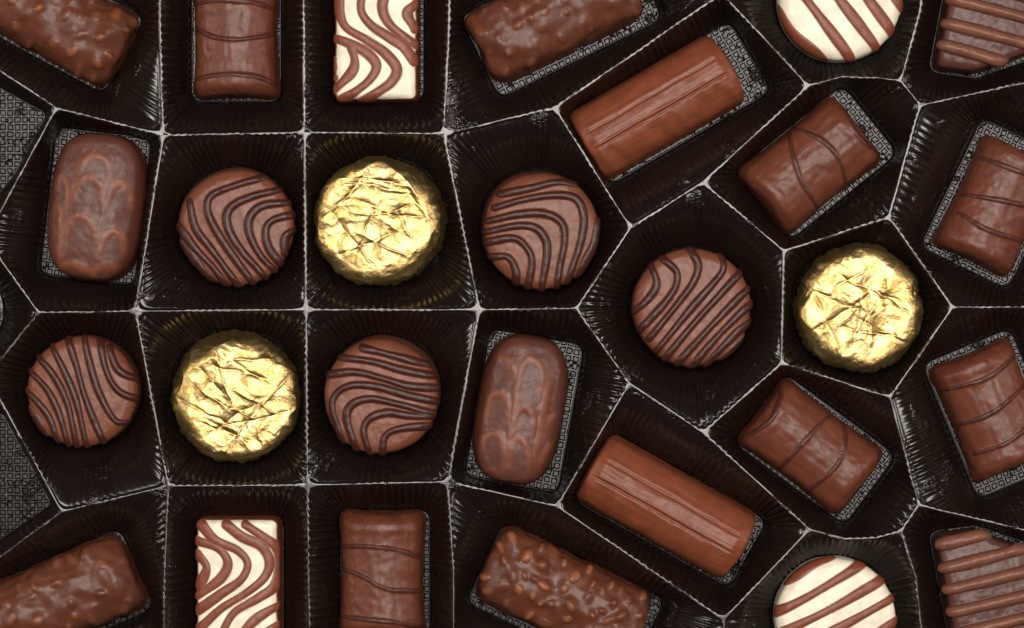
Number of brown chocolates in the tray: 21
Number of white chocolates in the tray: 4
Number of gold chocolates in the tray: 3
